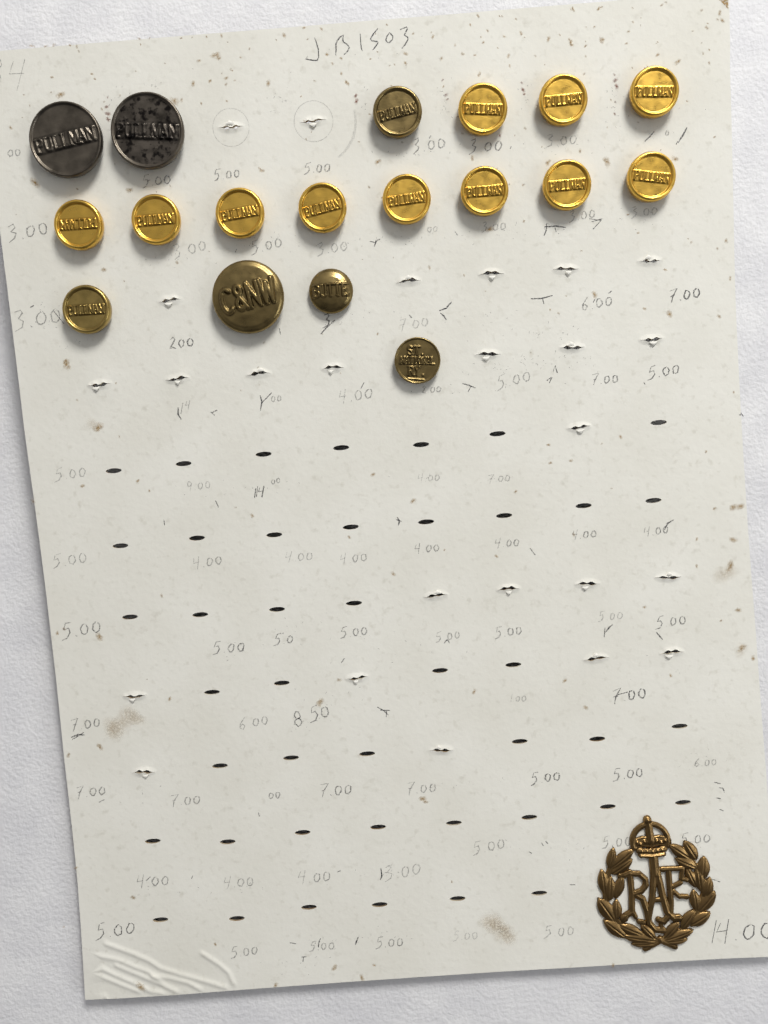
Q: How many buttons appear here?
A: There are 18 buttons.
